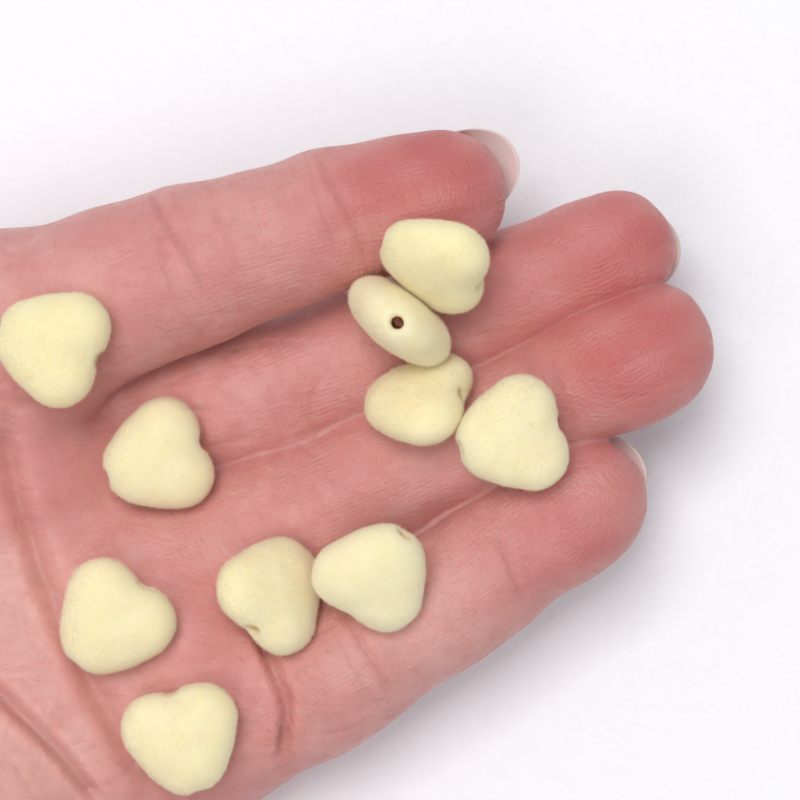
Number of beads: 10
